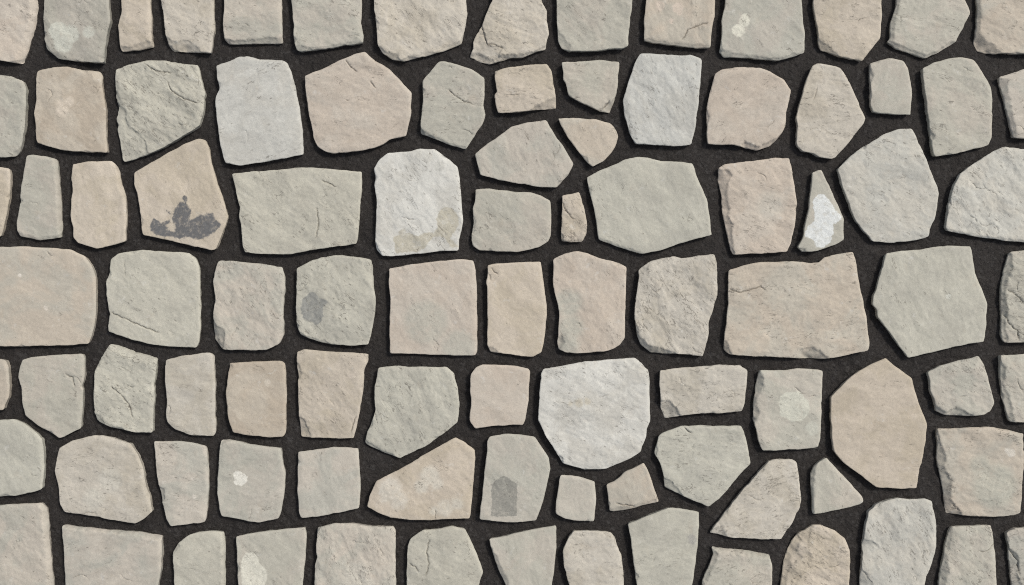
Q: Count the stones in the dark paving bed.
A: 95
